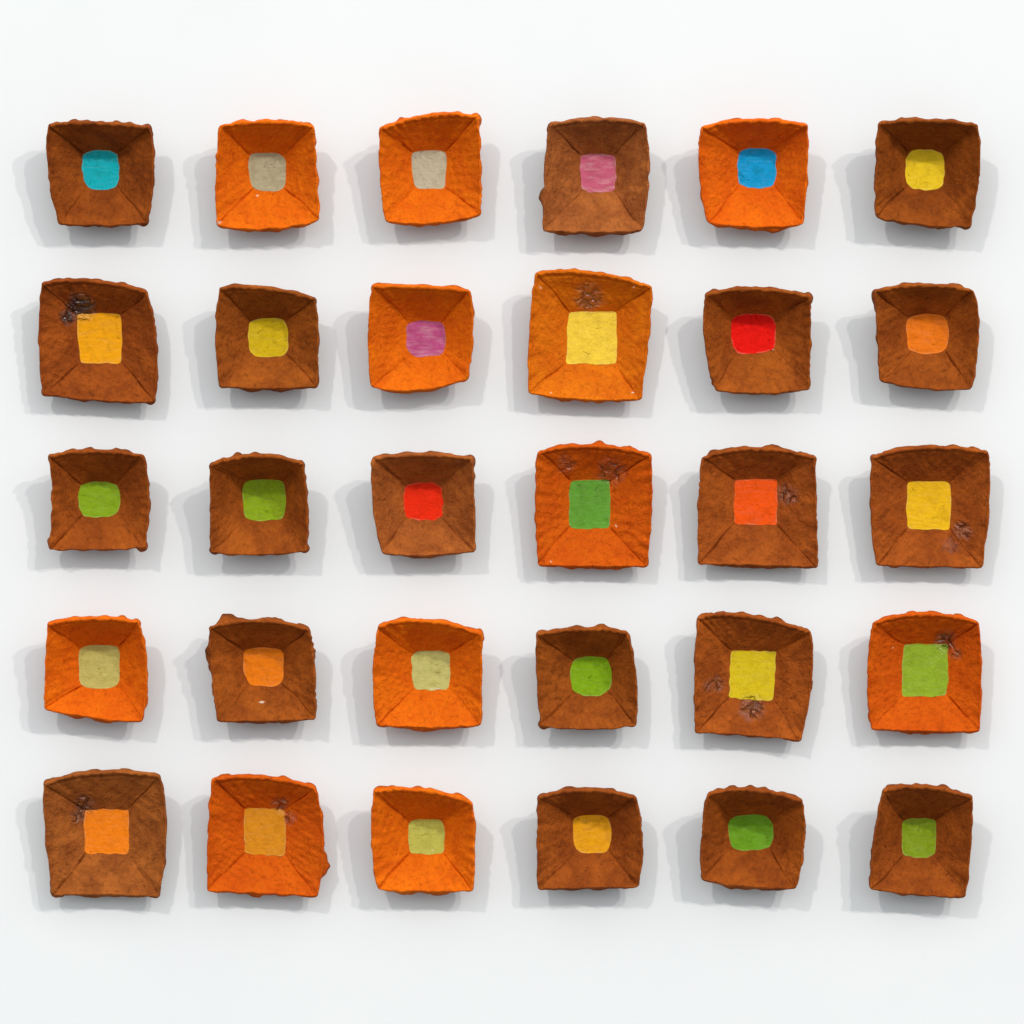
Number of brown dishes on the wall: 19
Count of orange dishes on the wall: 11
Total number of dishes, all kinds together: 30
